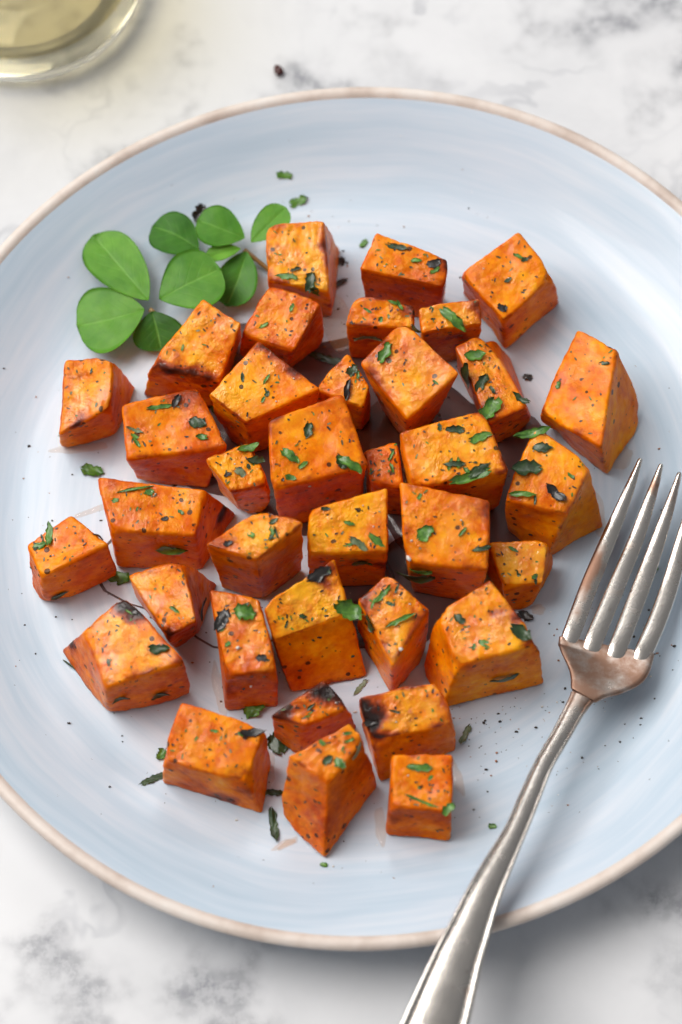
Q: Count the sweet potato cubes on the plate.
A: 36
